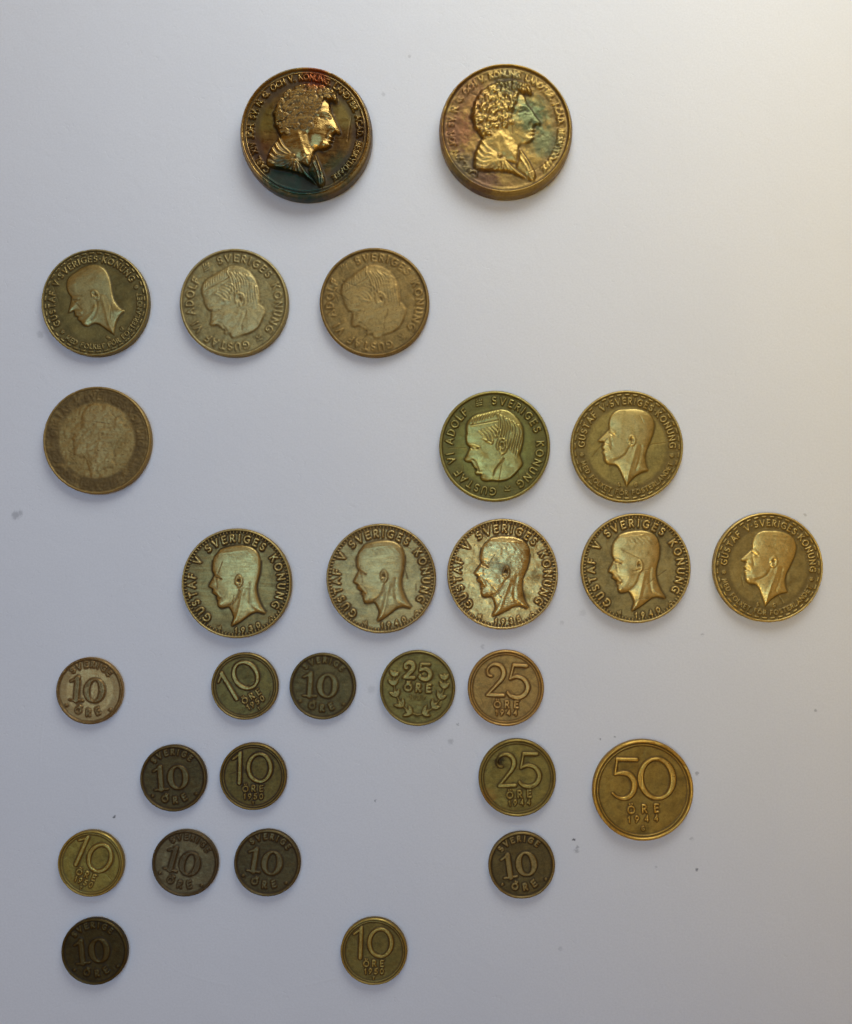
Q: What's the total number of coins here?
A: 28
